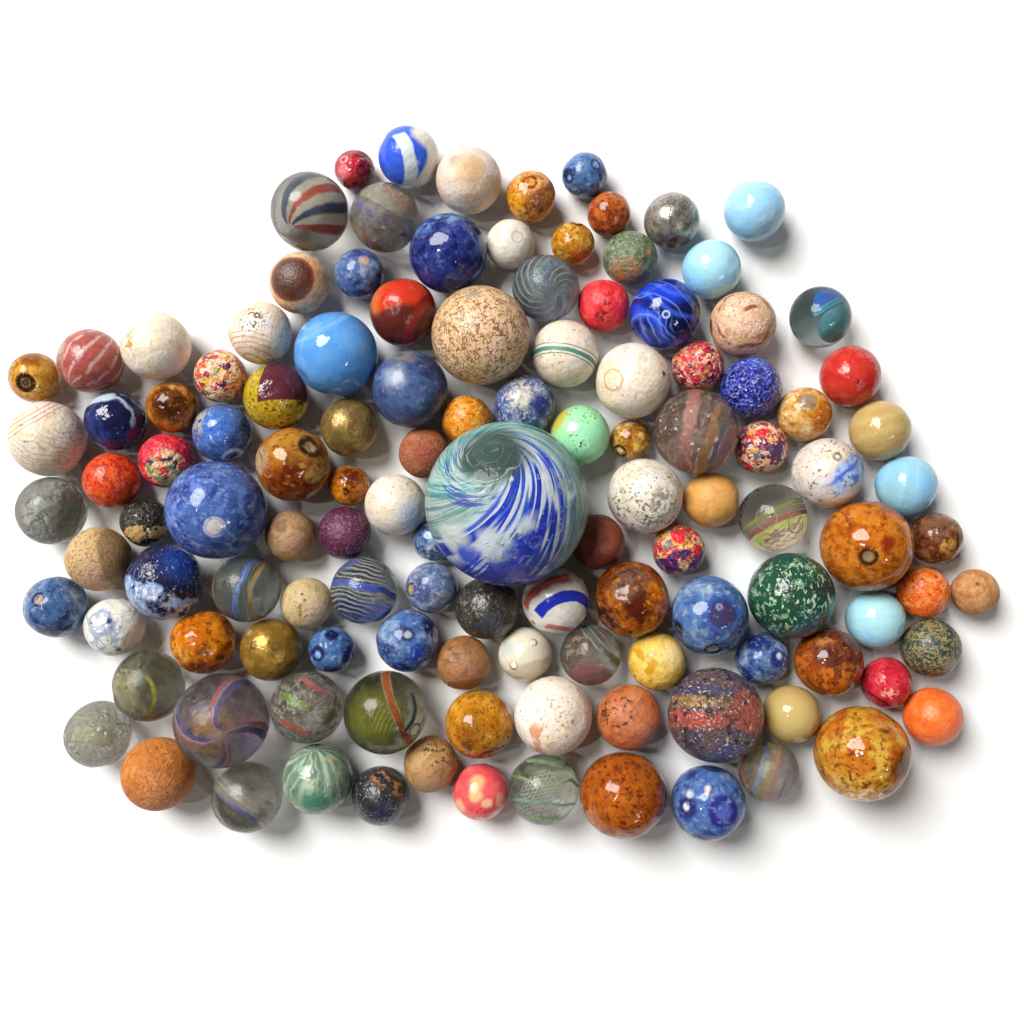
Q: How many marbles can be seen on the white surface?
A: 122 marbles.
